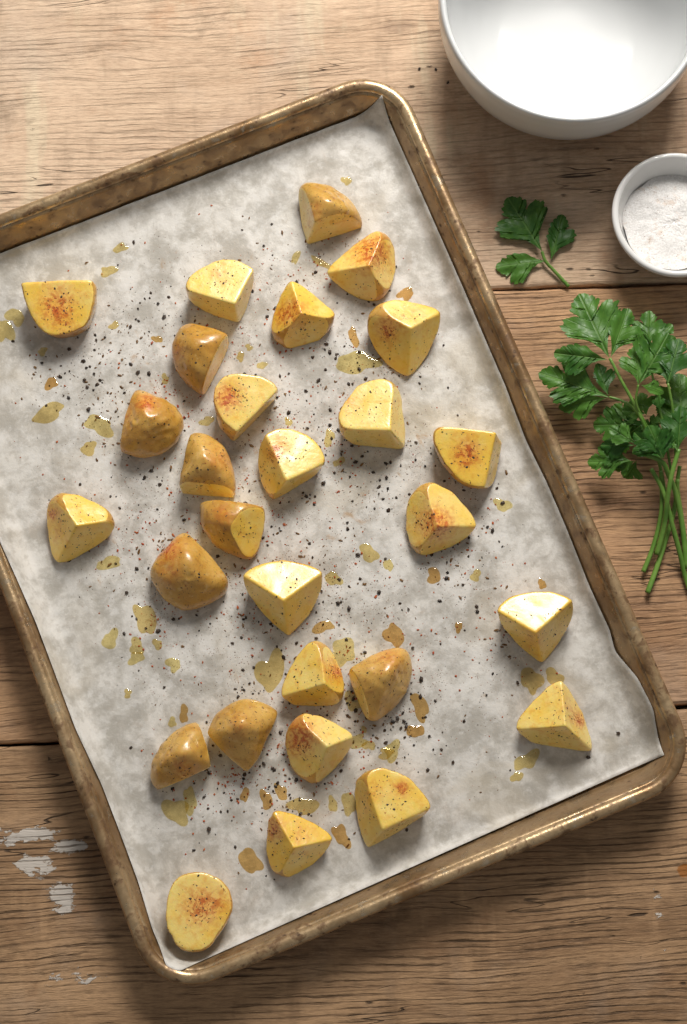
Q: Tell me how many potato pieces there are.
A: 28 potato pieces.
